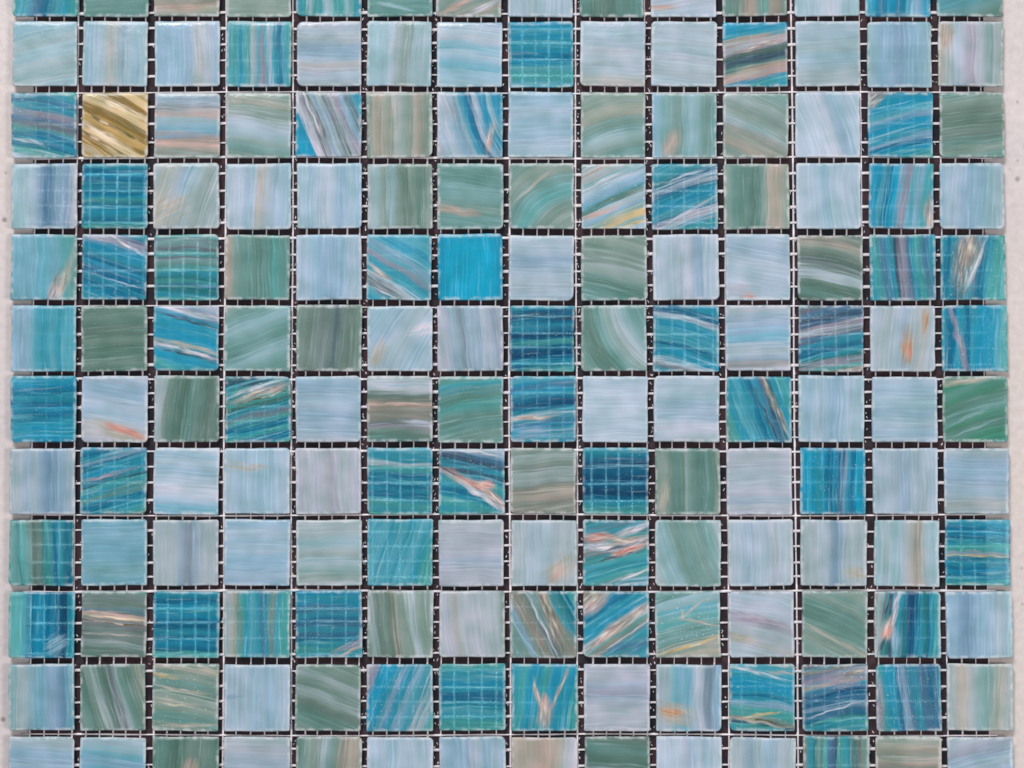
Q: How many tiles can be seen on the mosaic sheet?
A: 168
